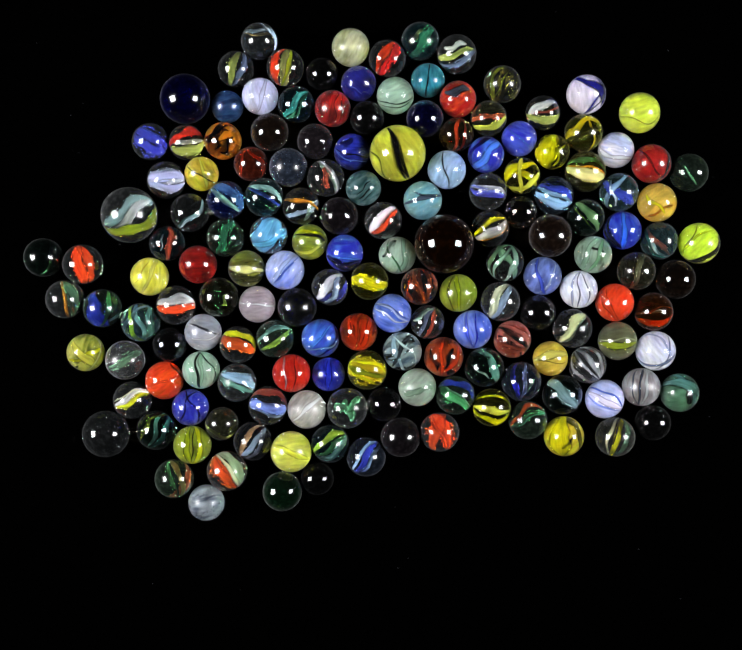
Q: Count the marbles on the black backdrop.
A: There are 160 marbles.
